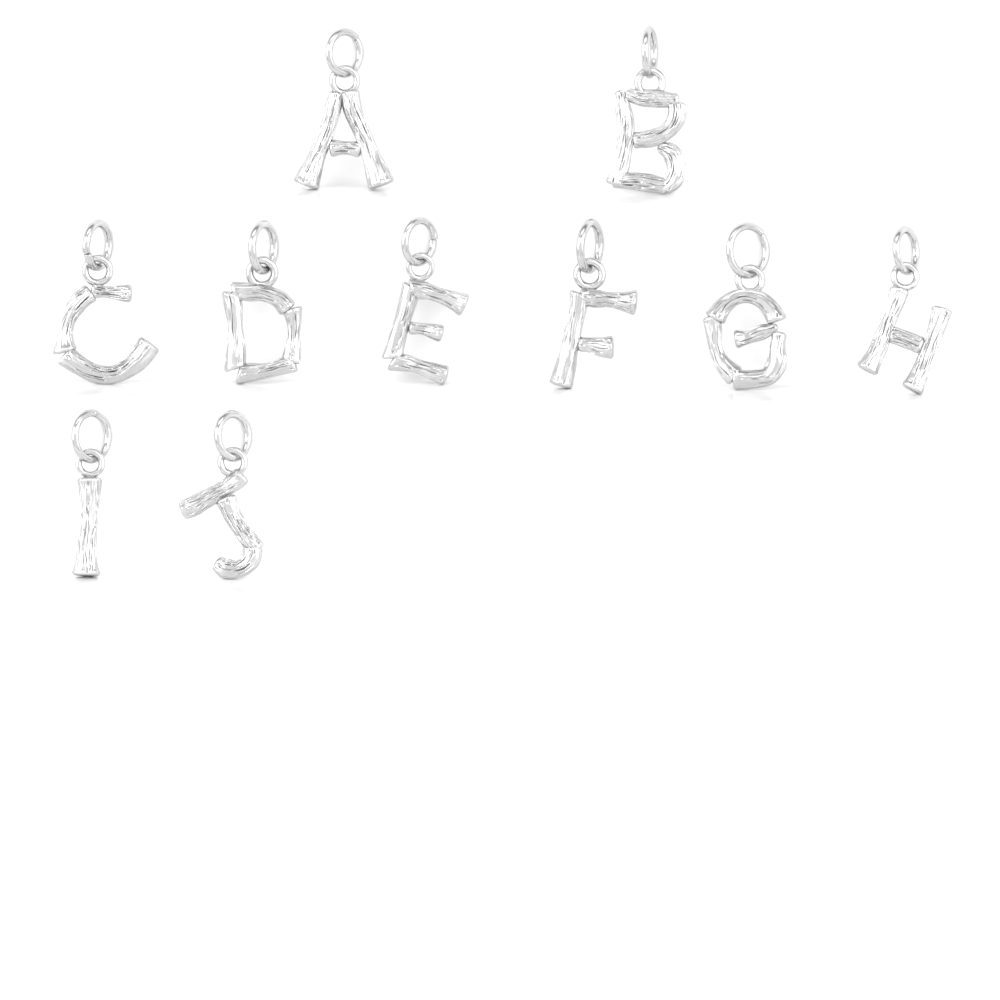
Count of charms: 10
